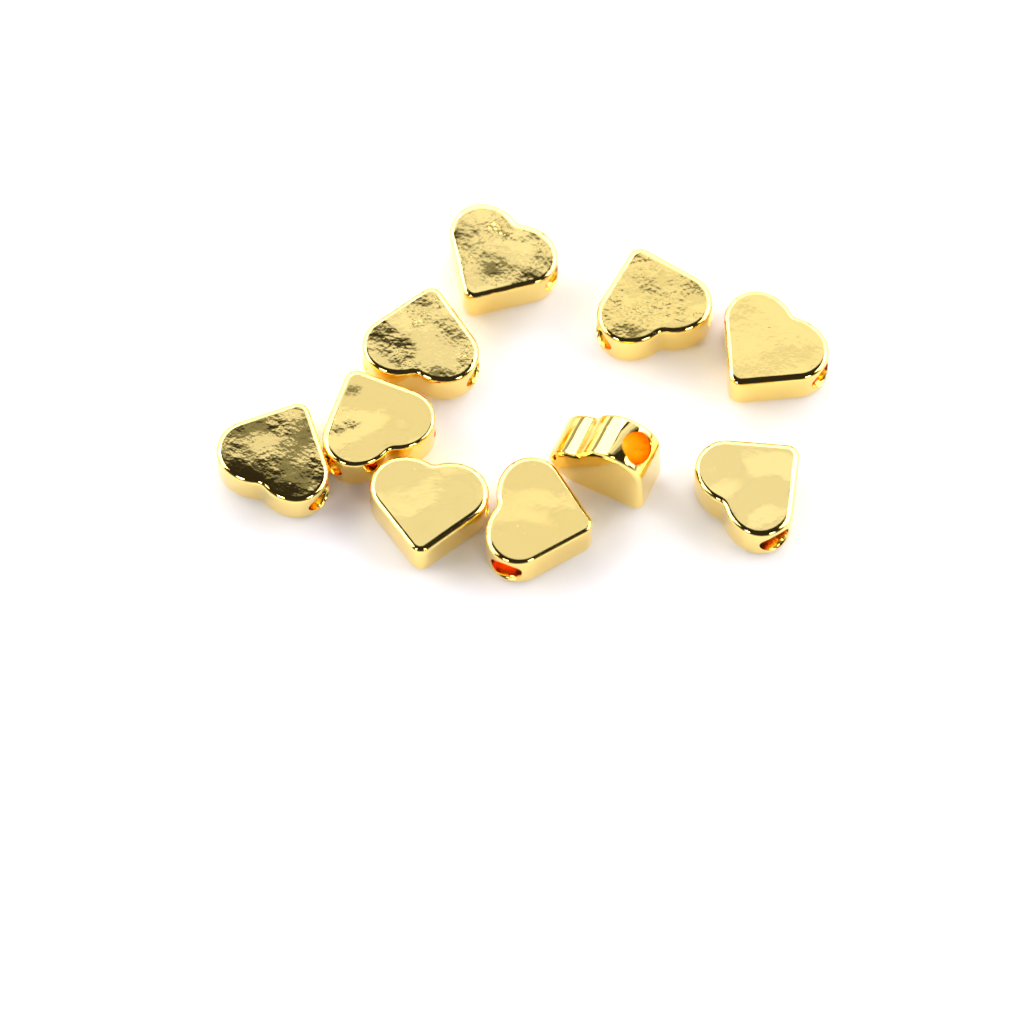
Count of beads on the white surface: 10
